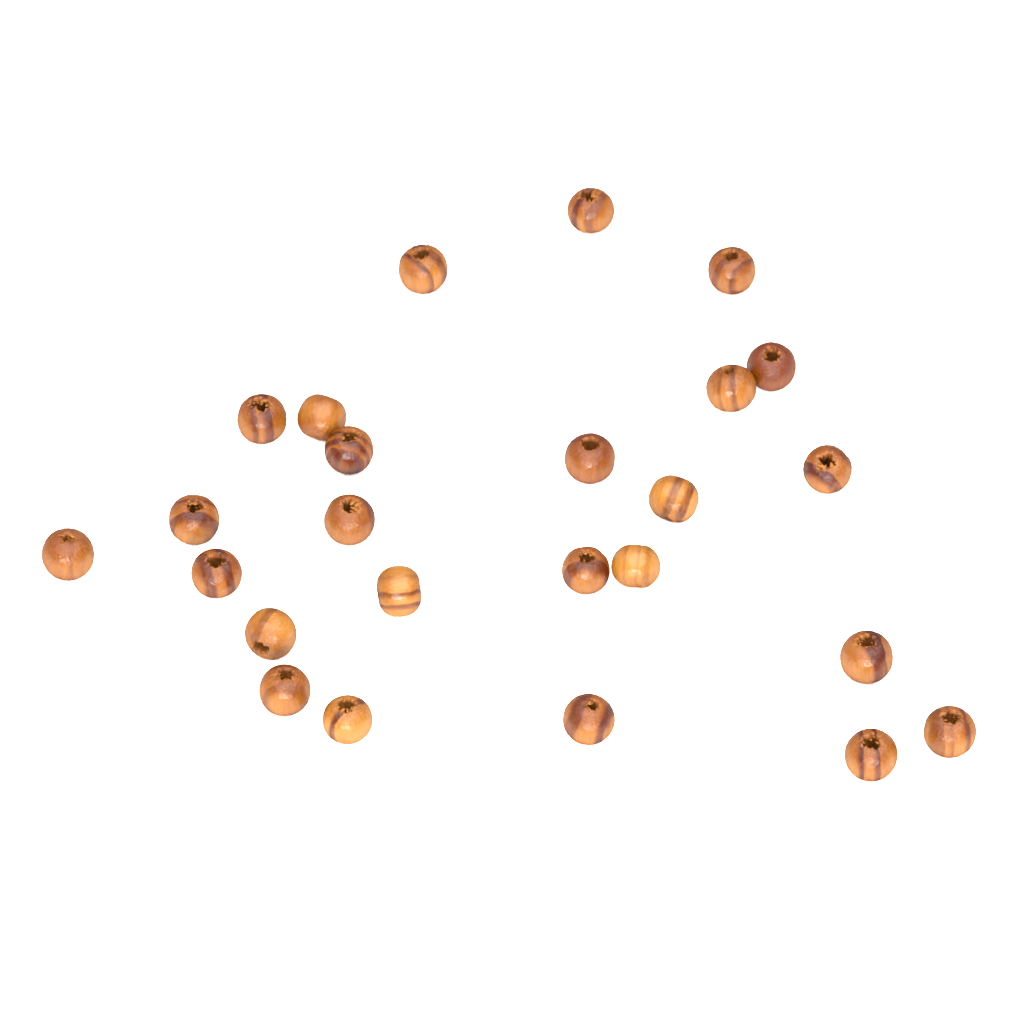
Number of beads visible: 25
